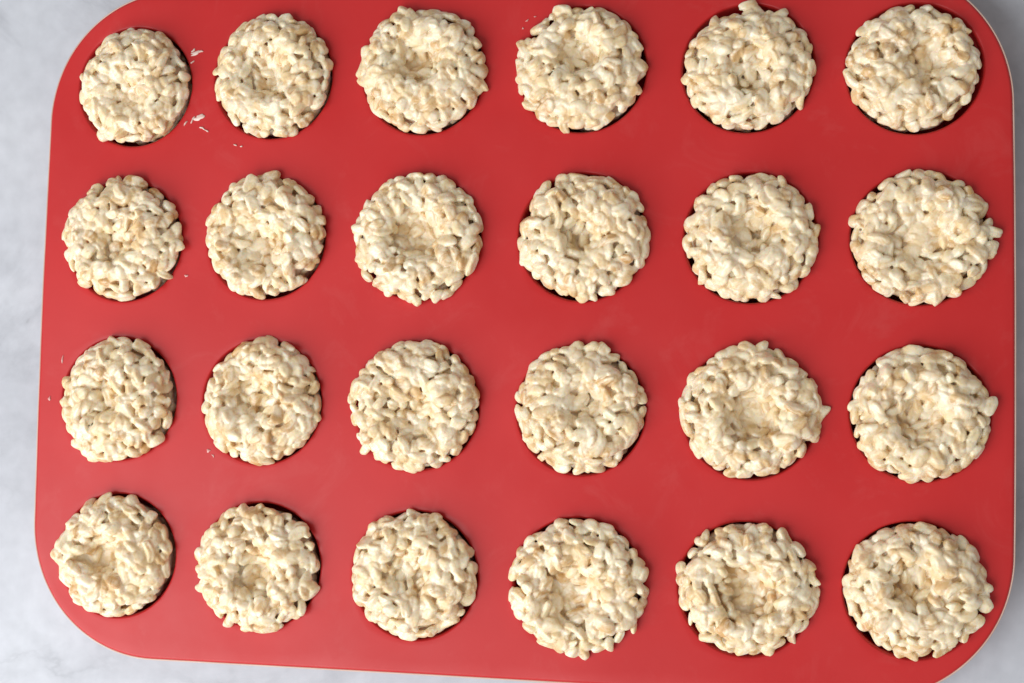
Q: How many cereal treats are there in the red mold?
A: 24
